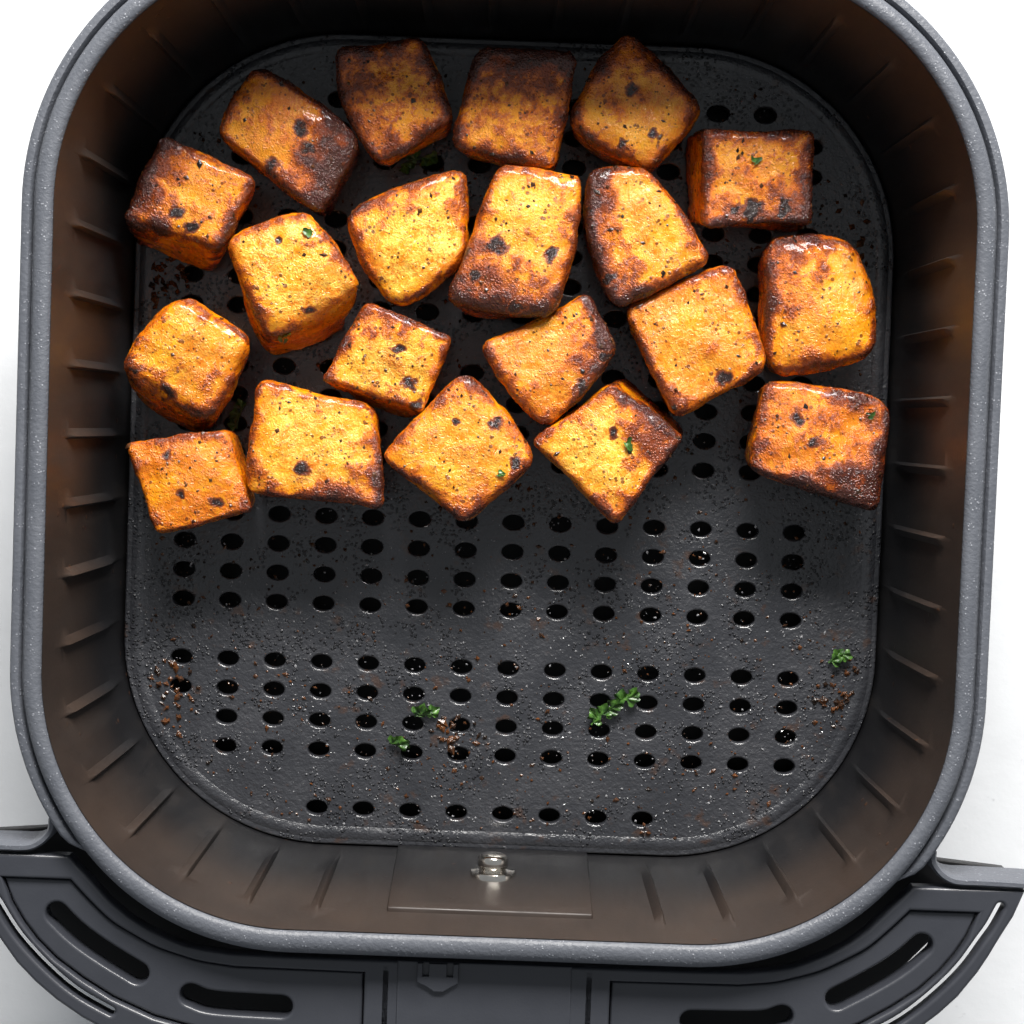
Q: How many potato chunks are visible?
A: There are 20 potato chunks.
